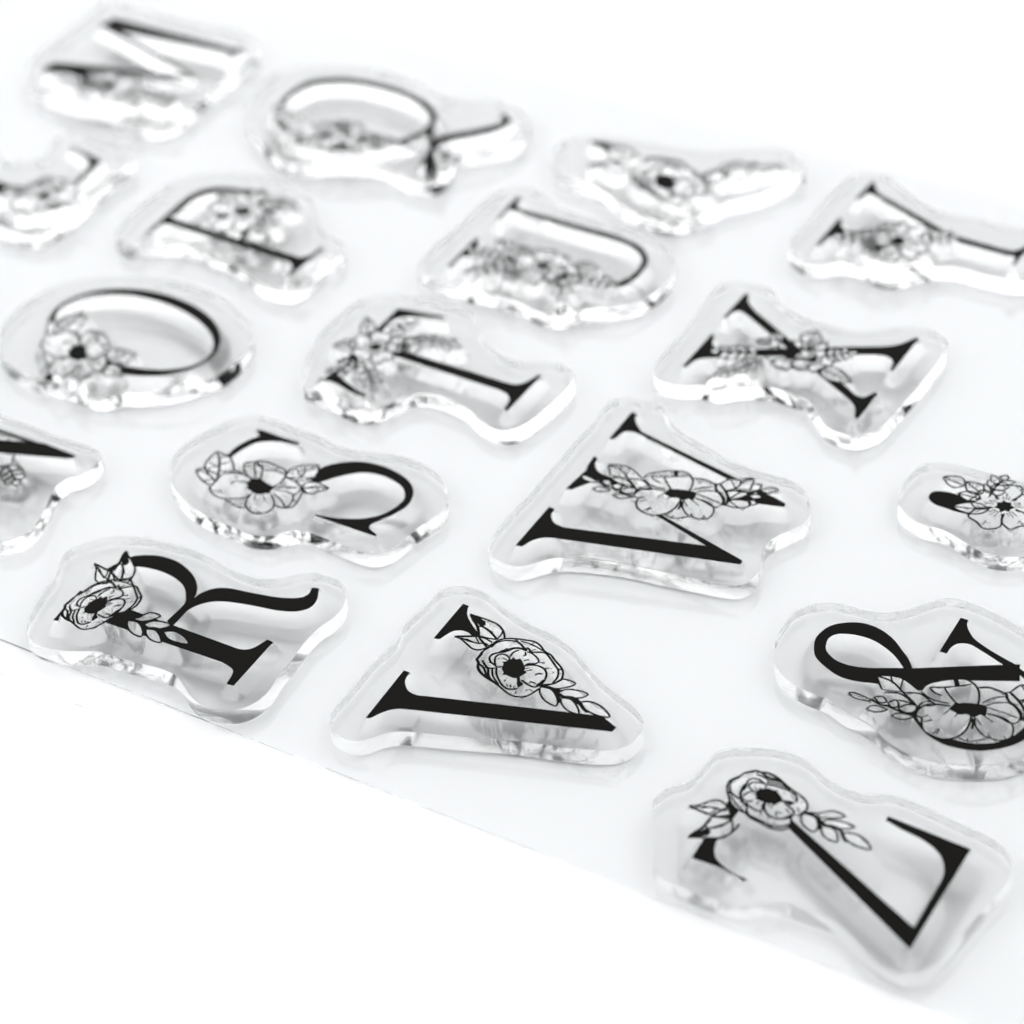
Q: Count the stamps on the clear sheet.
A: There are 18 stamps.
